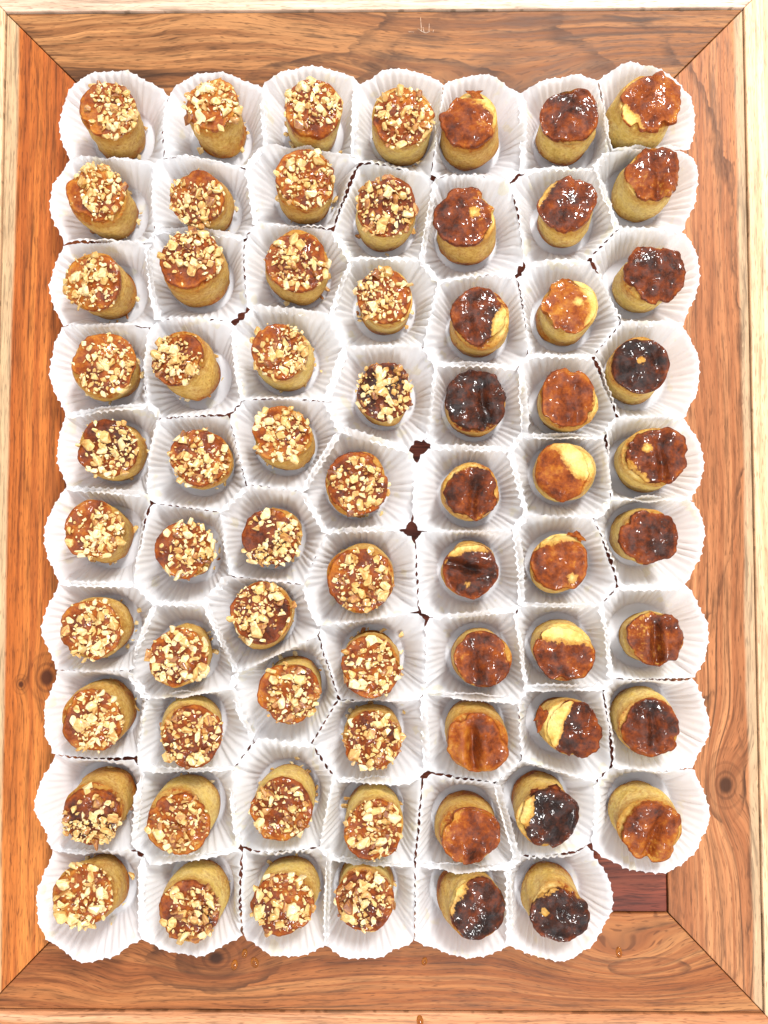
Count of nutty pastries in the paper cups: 40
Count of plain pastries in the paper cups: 29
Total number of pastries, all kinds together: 69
